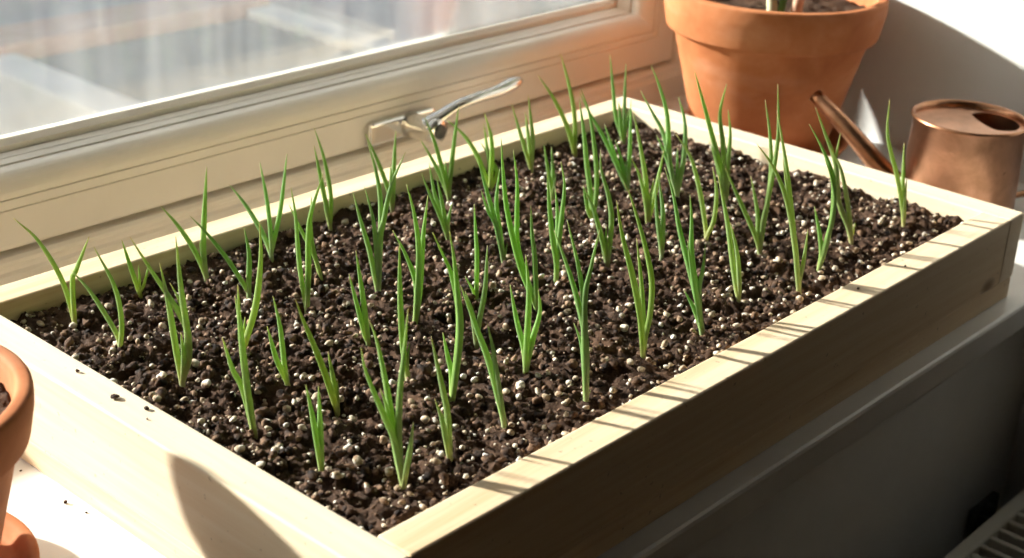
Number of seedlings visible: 54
